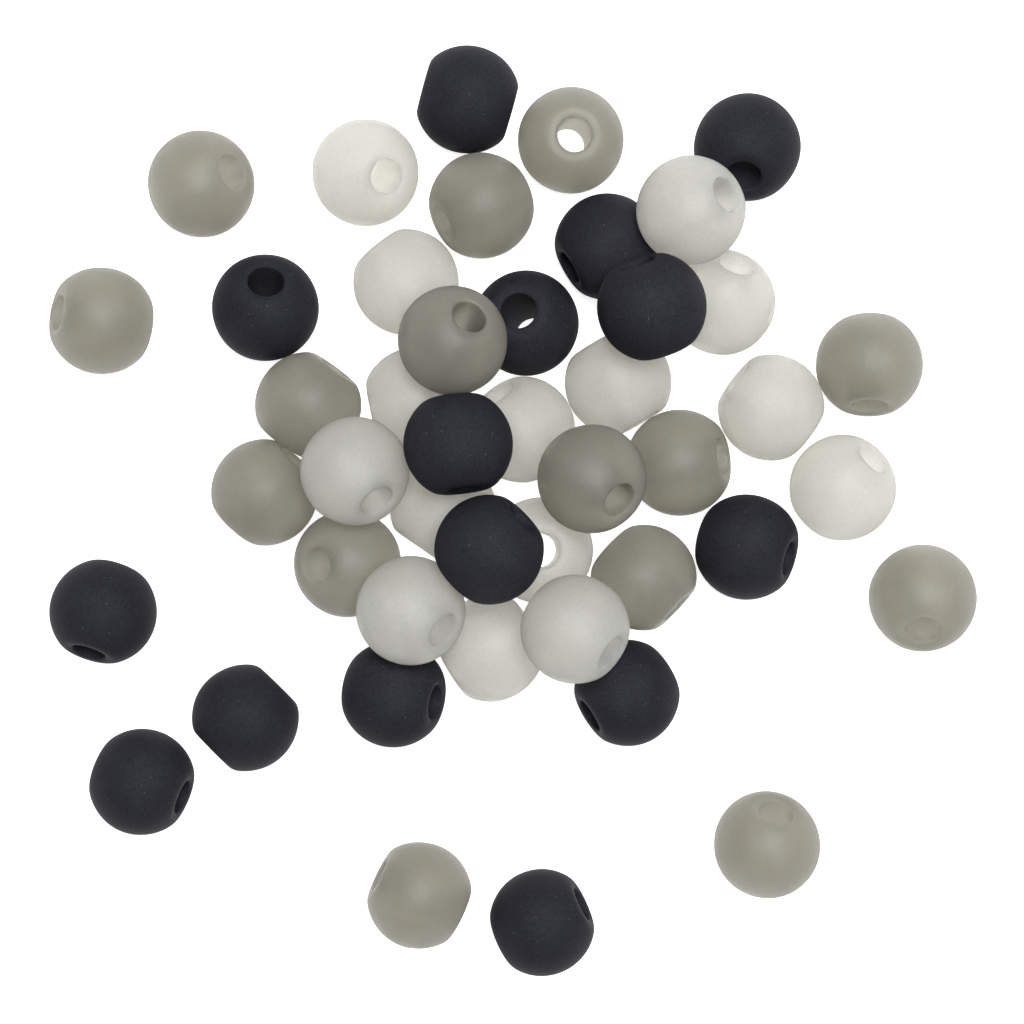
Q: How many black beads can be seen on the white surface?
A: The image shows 15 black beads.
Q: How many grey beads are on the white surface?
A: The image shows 15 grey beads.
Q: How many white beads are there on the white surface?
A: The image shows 15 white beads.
